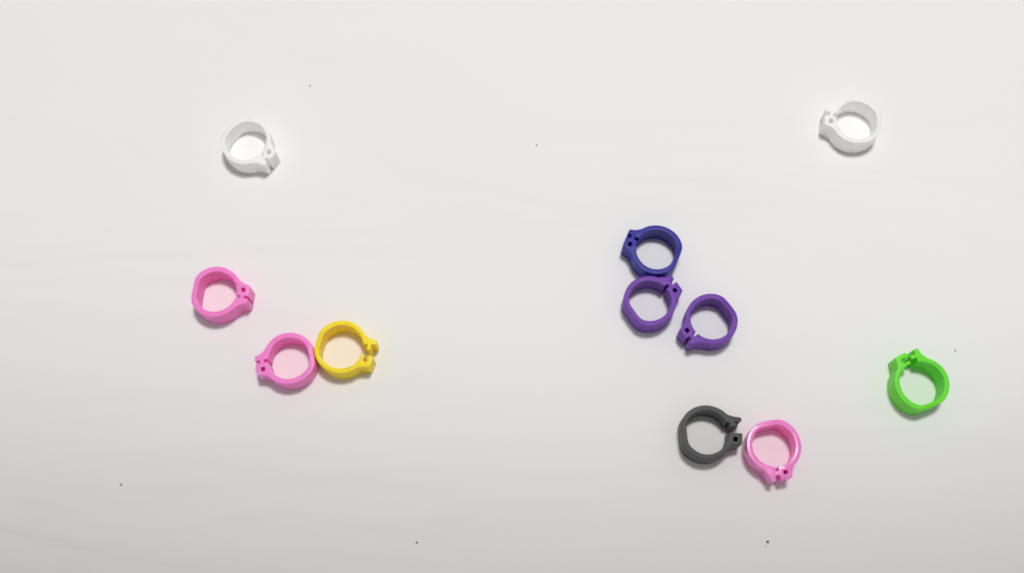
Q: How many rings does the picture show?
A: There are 11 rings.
